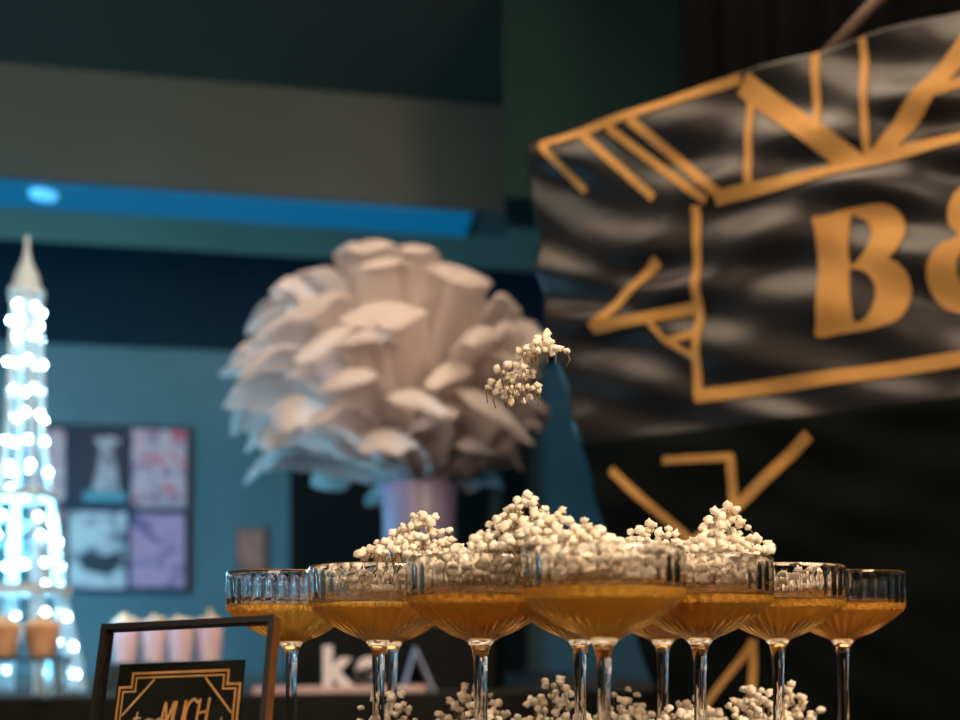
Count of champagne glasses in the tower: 11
